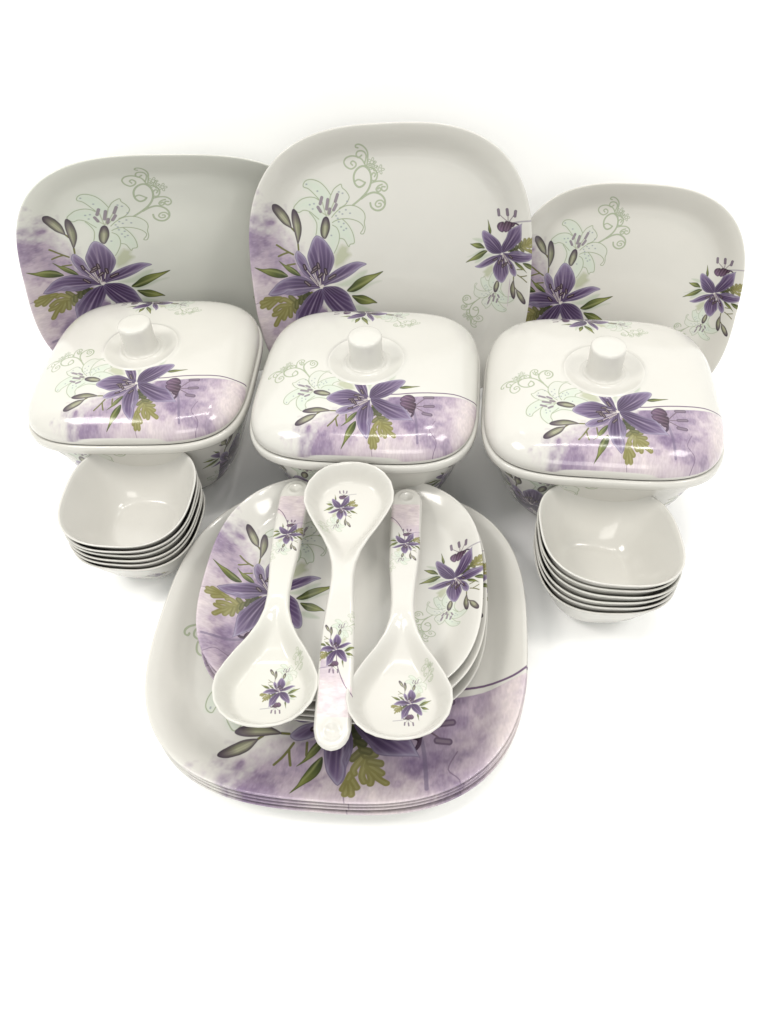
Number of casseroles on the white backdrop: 3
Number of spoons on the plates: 3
